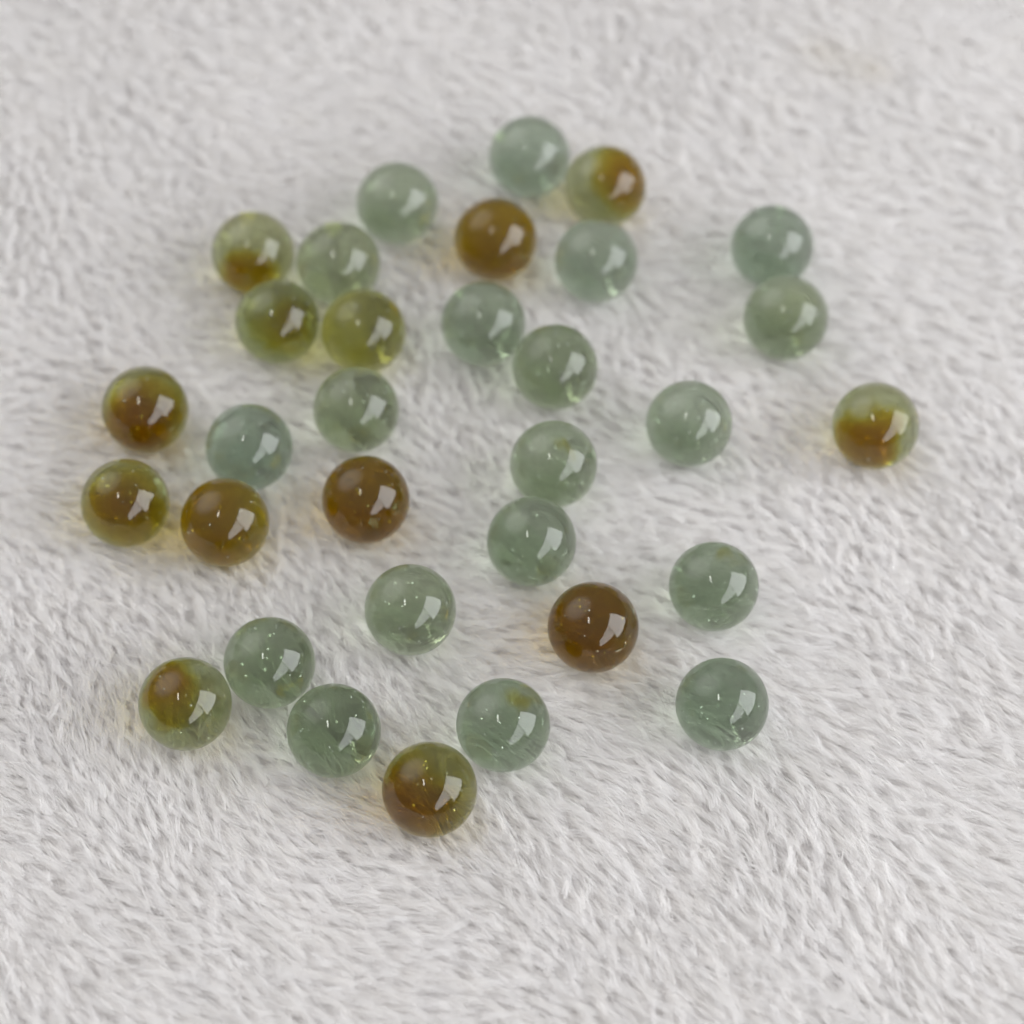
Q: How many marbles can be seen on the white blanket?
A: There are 32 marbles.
